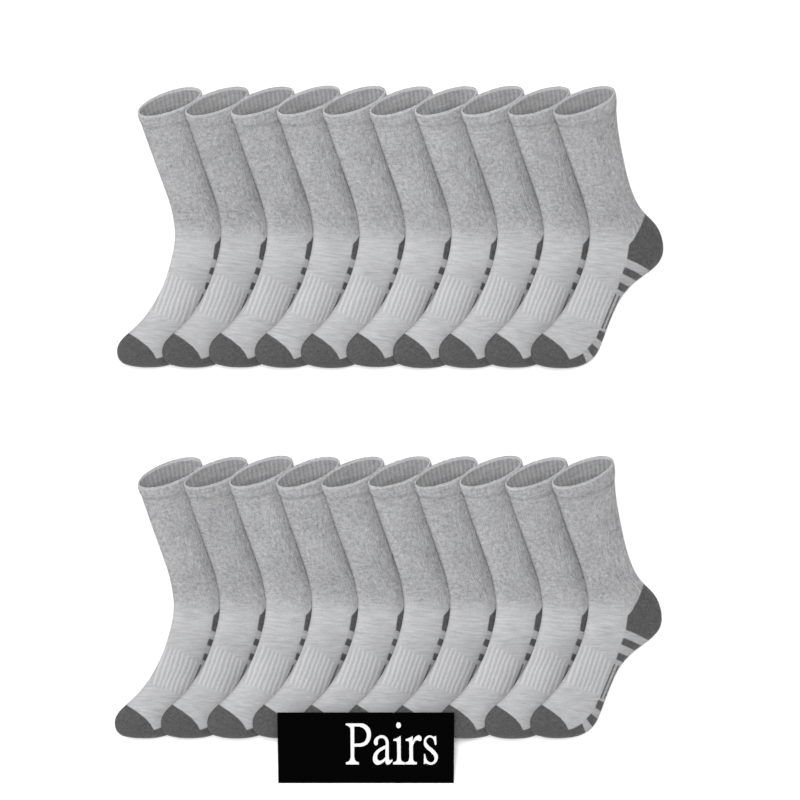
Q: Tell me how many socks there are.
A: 20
